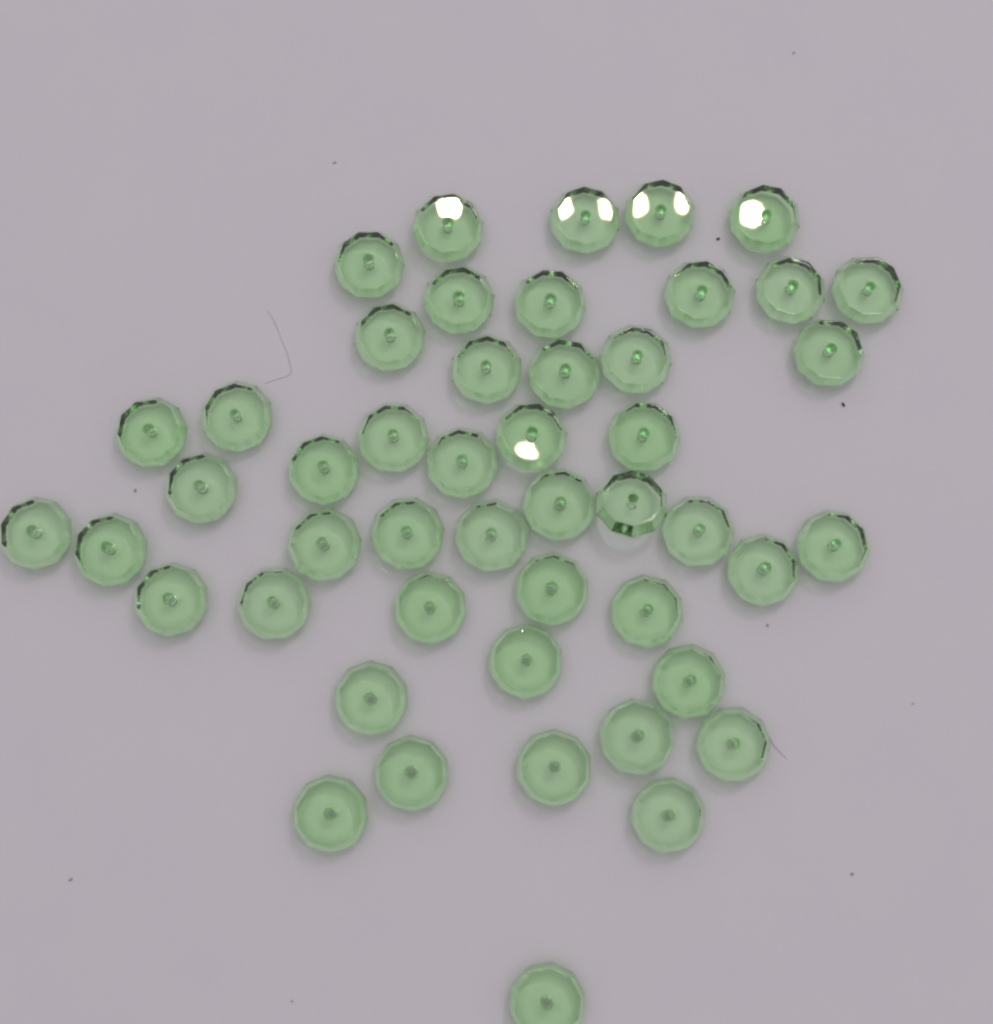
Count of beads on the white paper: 48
